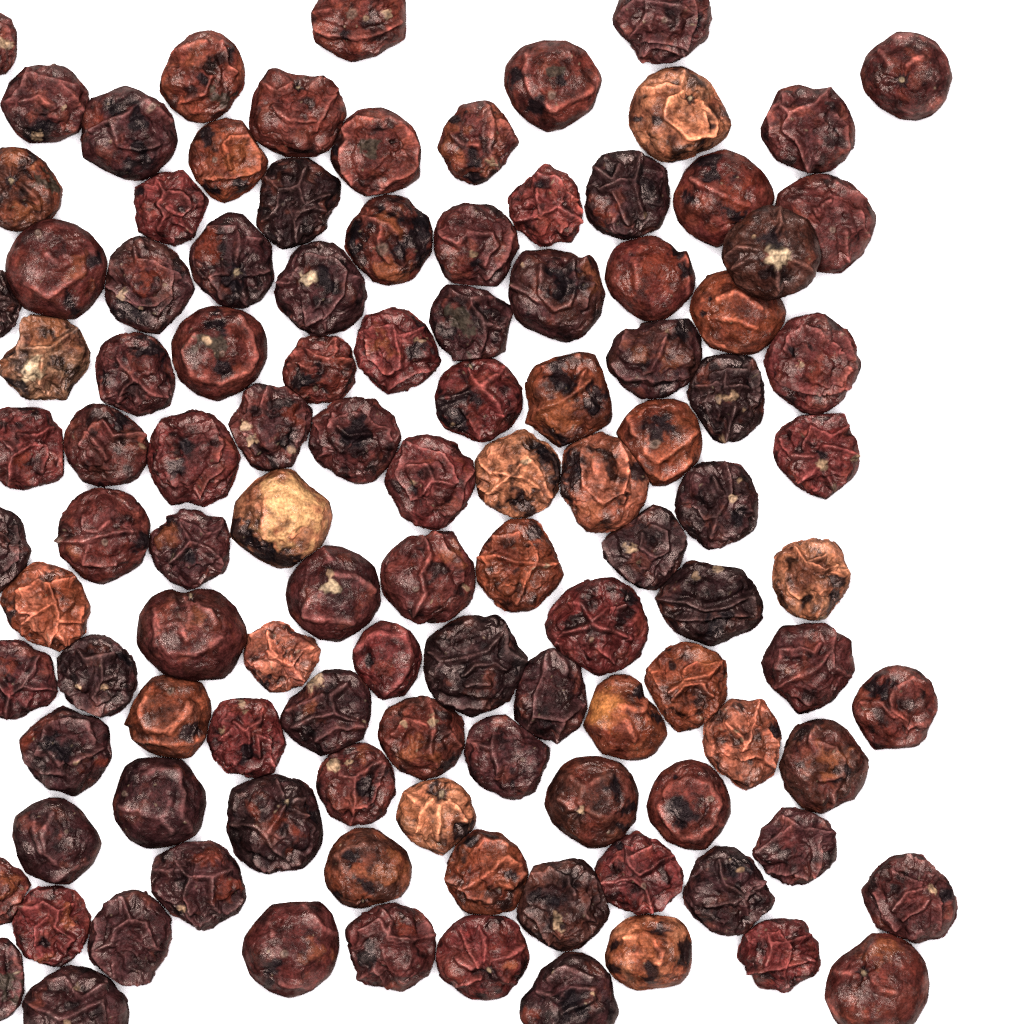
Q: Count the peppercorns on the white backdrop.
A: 112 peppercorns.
